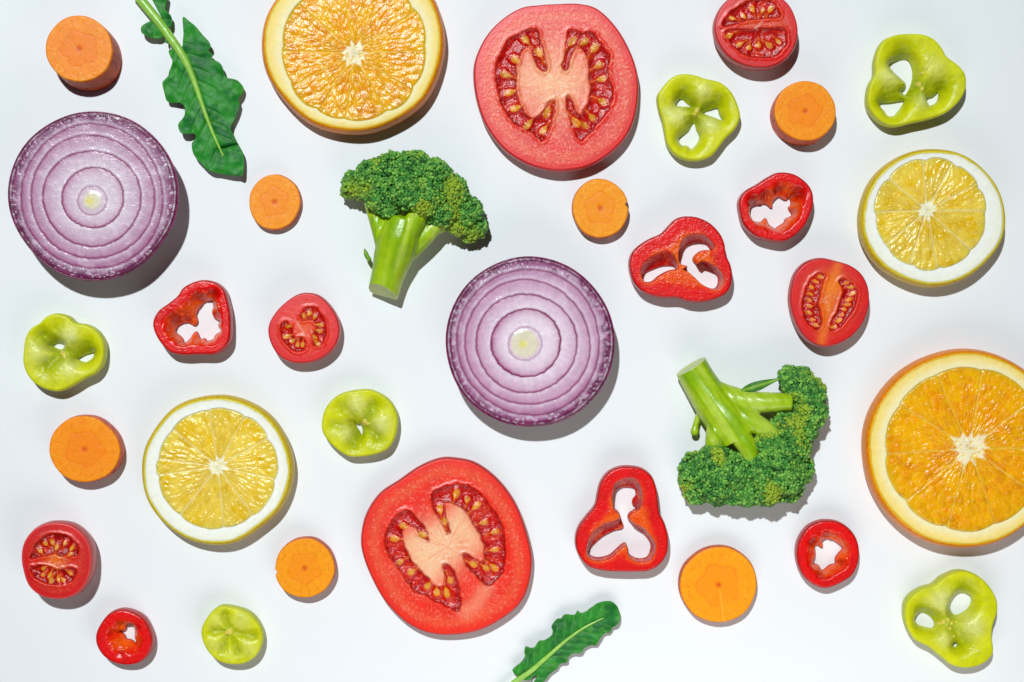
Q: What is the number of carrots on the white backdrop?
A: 7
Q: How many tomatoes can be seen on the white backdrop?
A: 6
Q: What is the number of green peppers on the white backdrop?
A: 6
